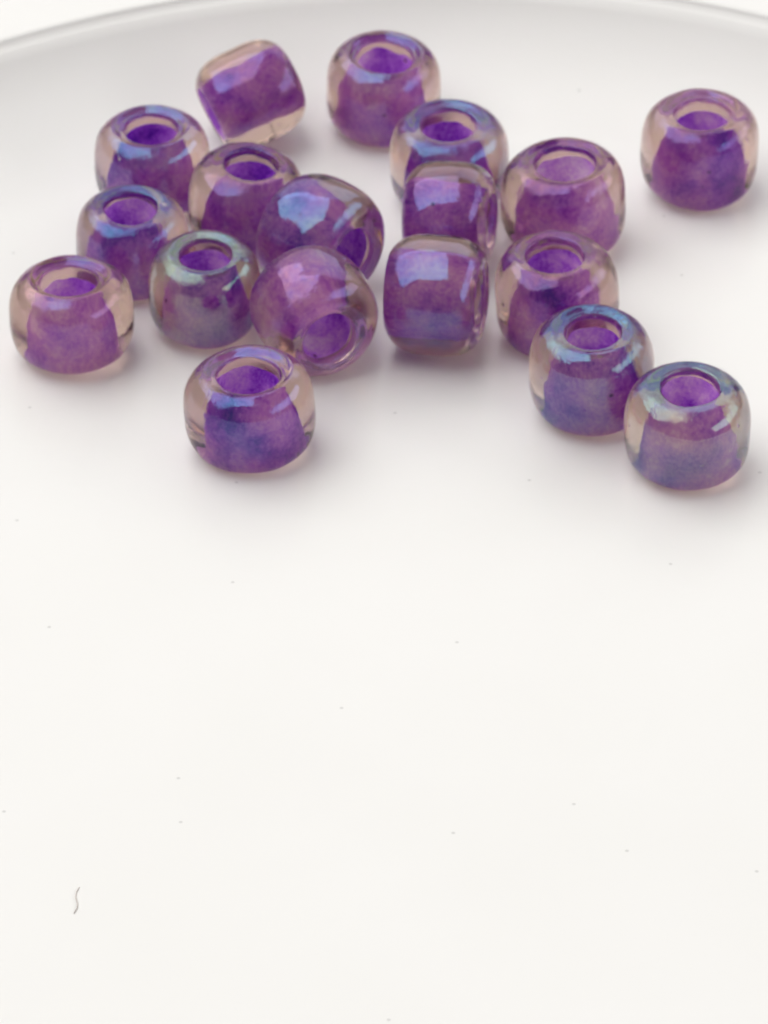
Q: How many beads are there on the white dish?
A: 18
